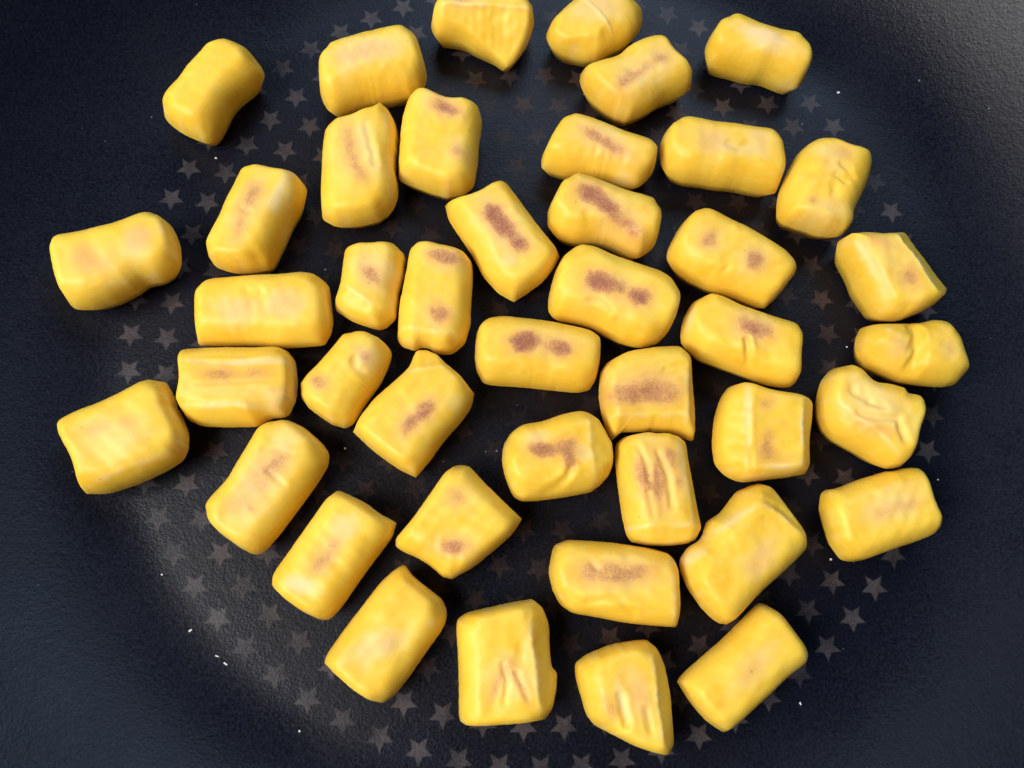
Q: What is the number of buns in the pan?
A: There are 43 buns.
